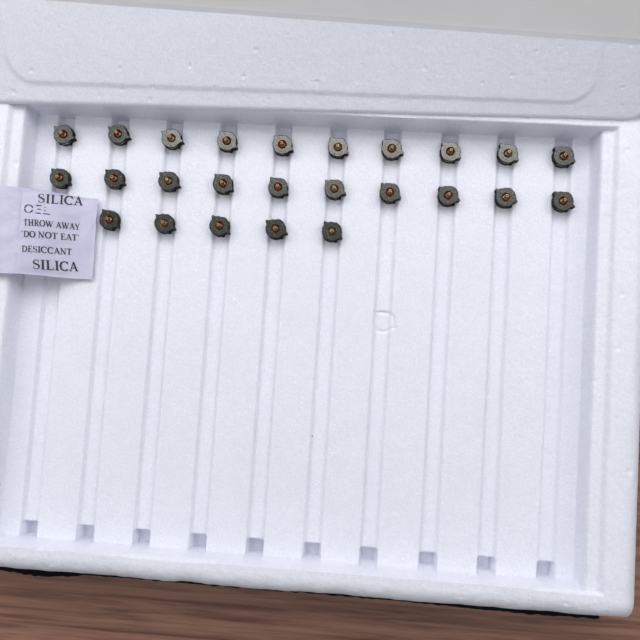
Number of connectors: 25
